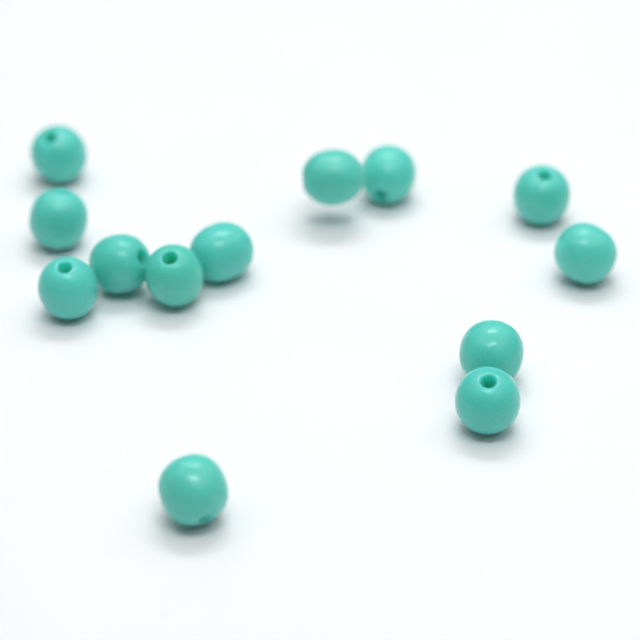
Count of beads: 13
